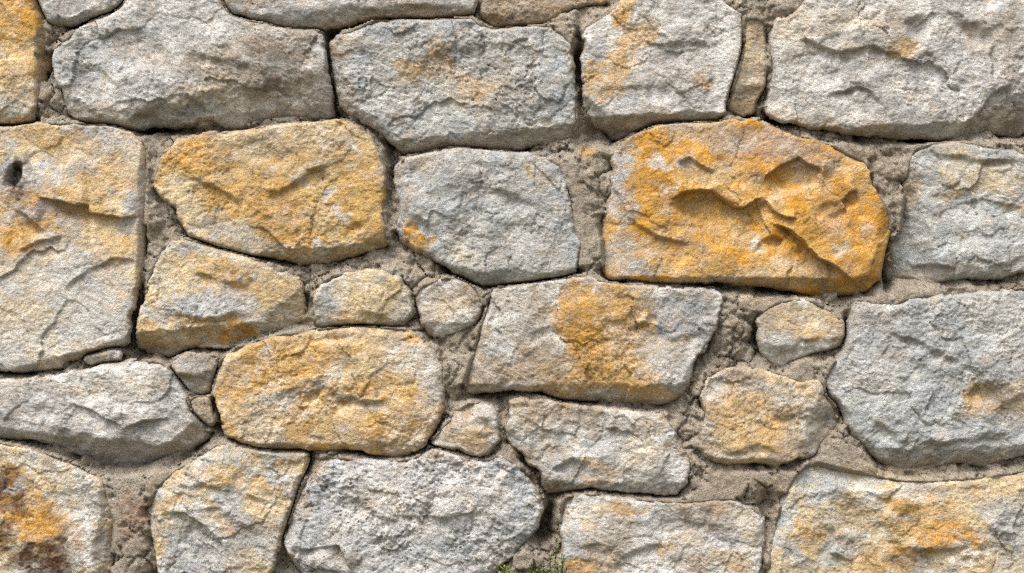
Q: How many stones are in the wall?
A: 33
